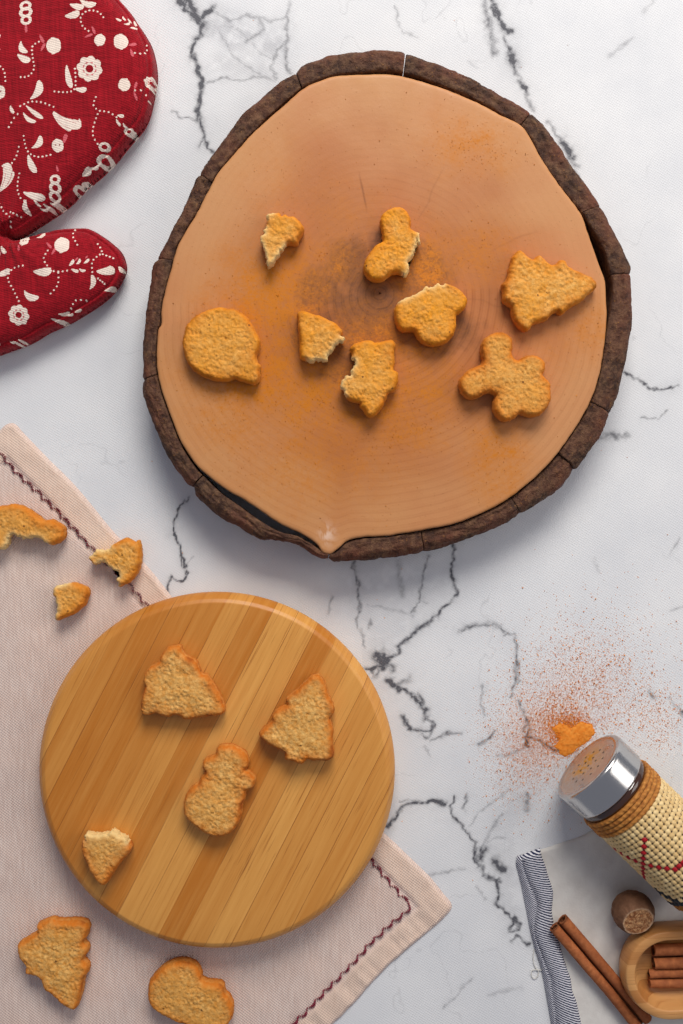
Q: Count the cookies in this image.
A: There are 17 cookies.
